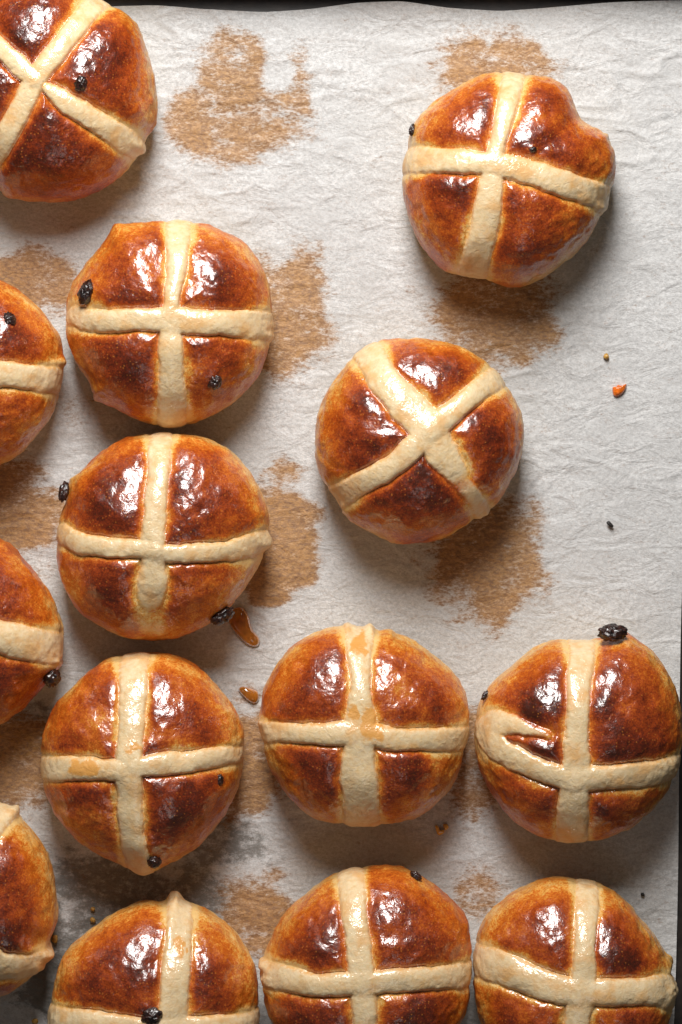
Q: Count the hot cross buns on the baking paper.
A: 14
